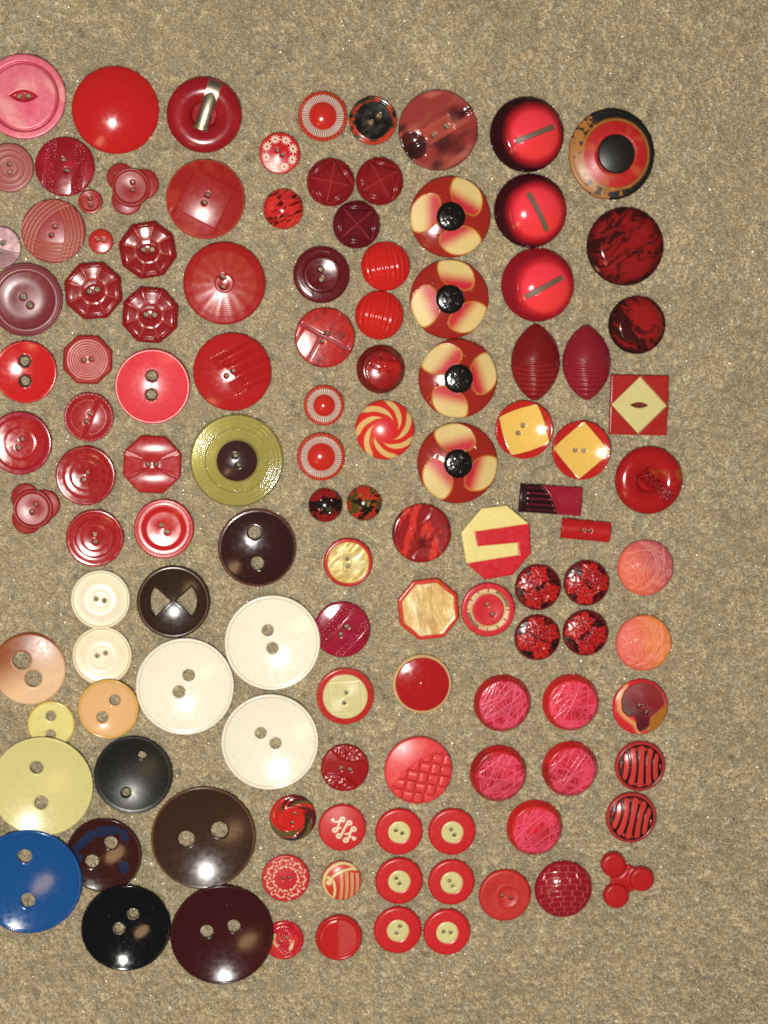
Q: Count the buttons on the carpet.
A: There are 120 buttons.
